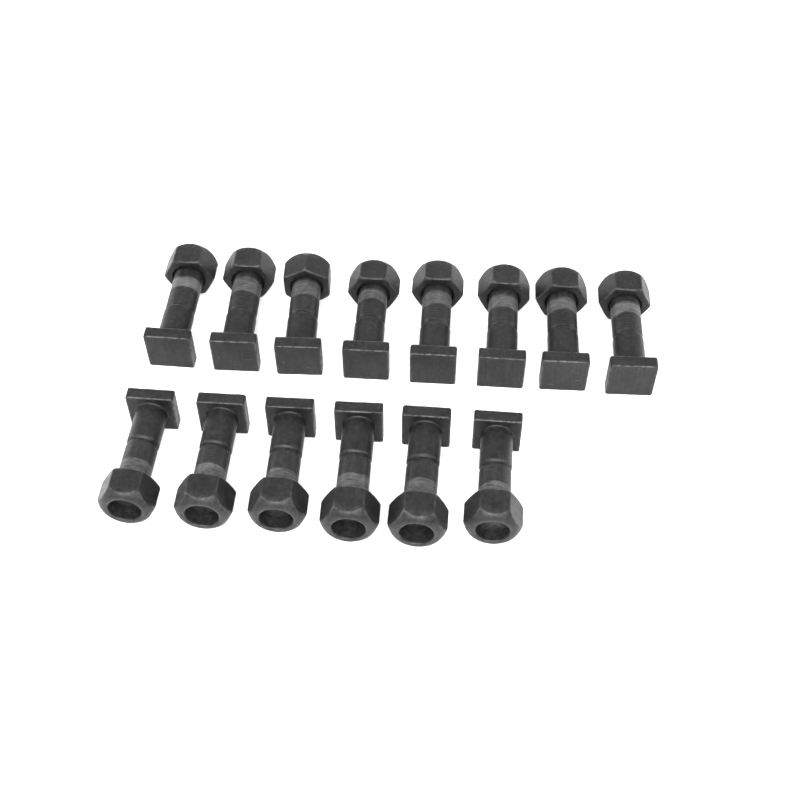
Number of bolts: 14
